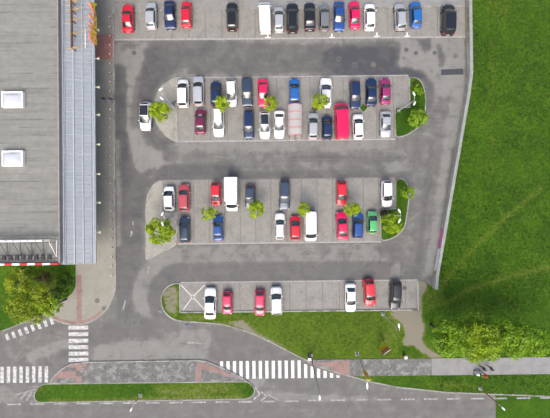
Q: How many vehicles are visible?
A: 61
